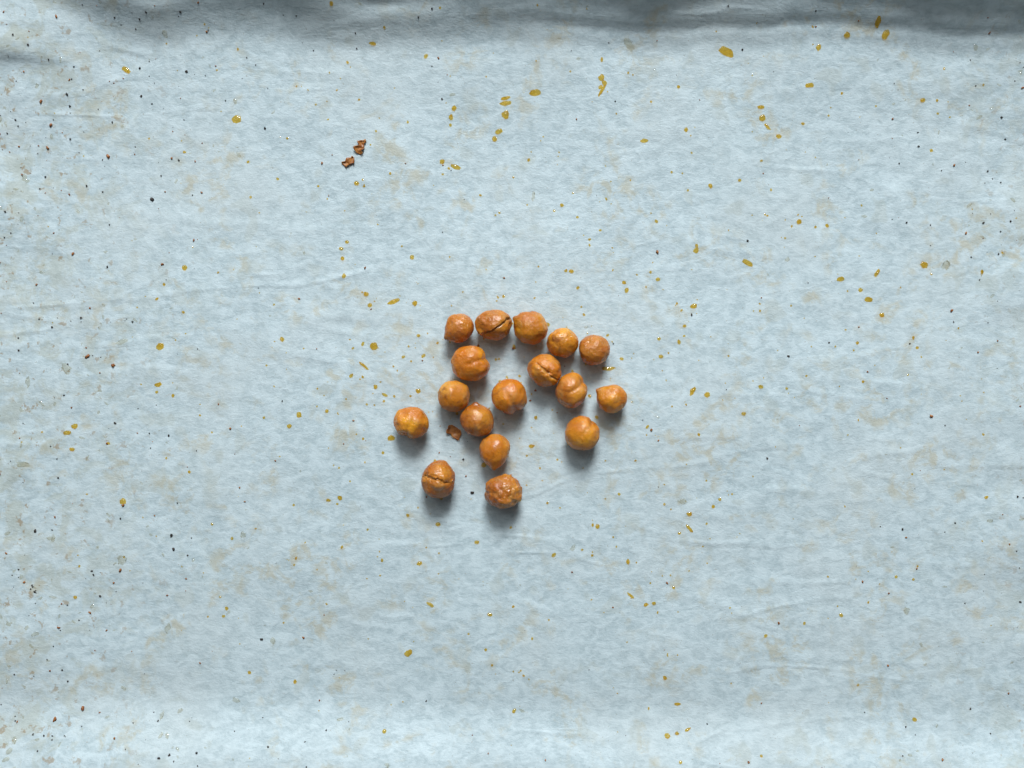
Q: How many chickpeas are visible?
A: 17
